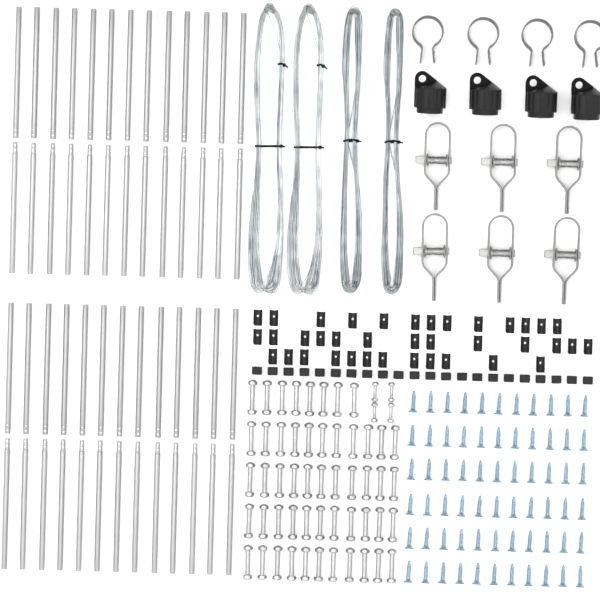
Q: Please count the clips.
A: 38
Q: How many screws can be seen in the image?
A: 66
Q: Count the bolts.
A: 56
